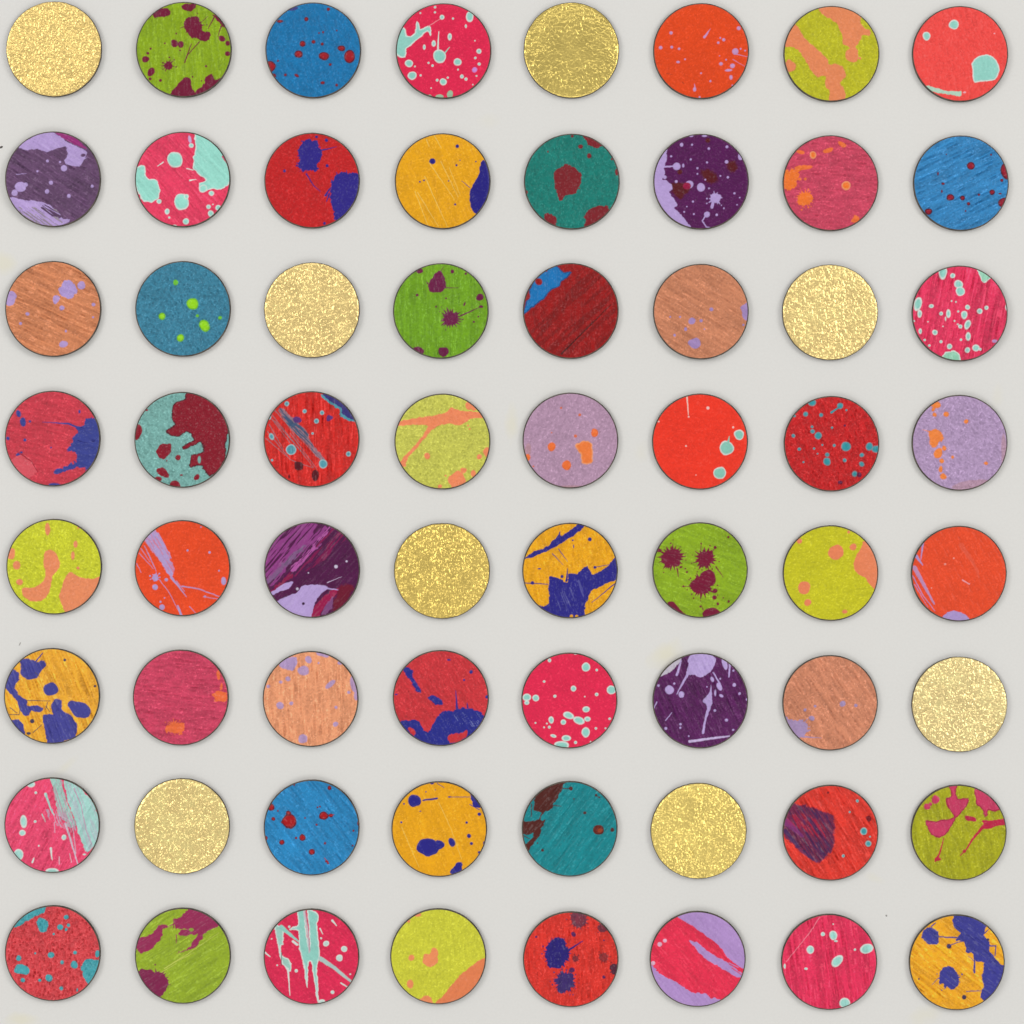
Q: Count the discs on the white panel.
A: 64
